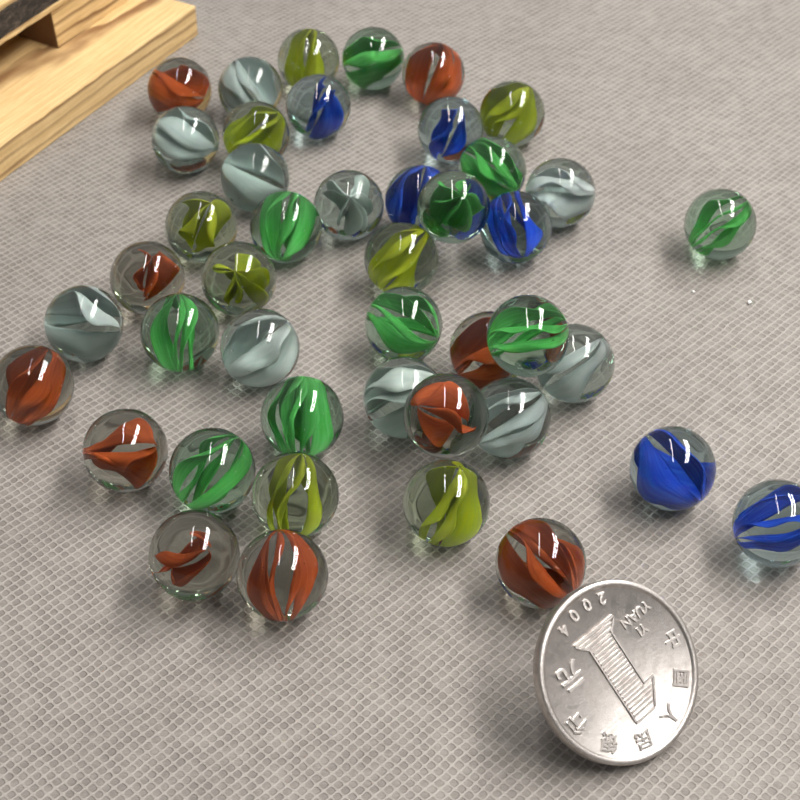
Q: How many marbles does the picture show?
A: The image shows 44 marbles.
